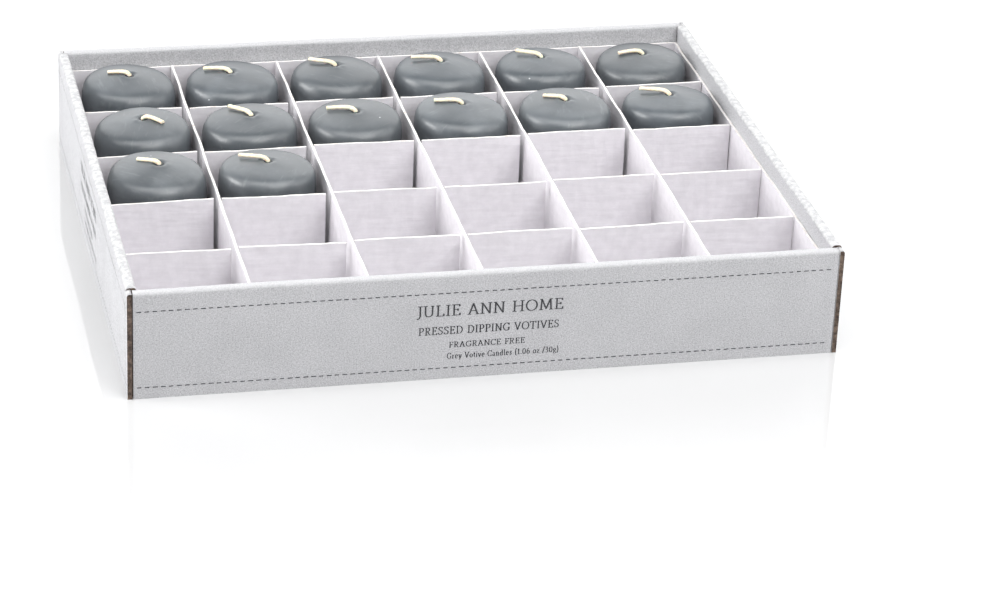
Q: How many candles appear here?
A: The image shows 14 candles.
